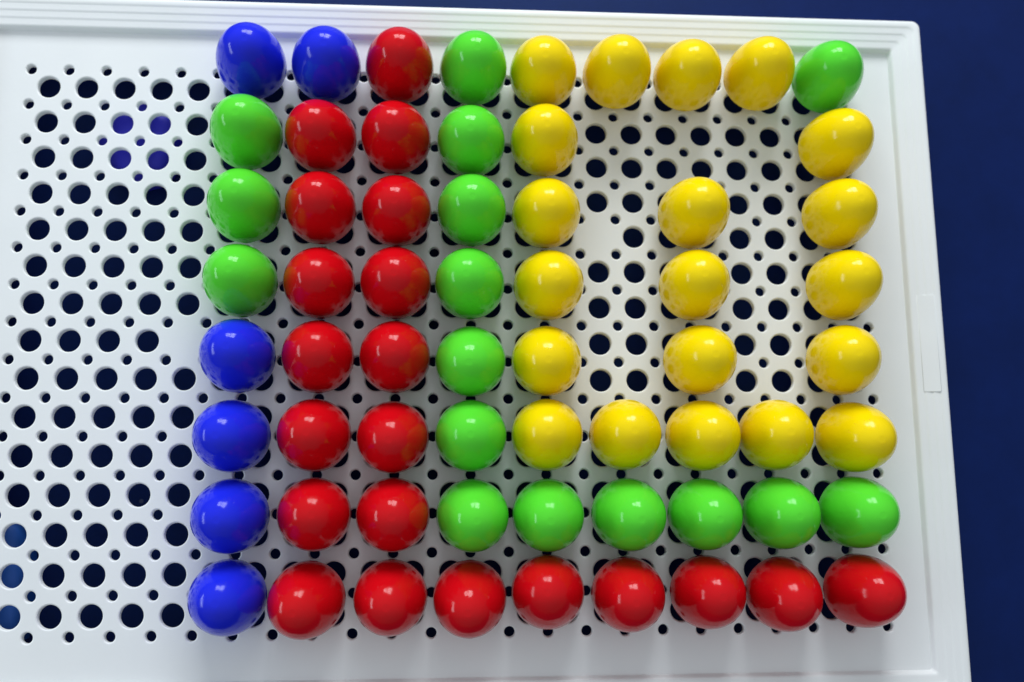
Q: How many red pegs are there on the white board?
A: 21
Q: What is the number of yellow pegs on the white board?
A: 20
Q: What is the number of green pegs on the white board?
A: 16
